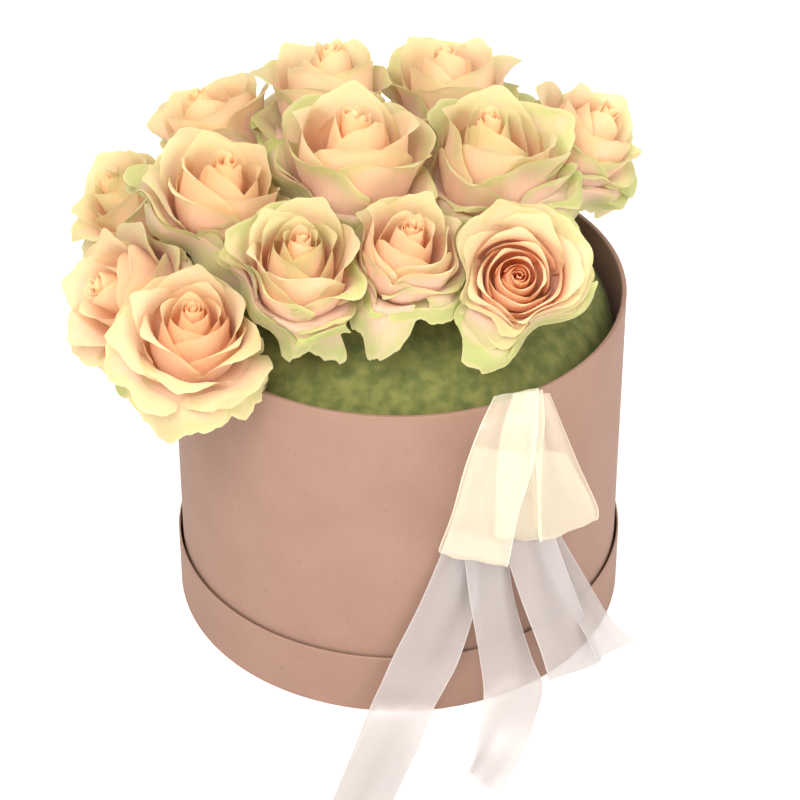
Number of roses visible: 13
